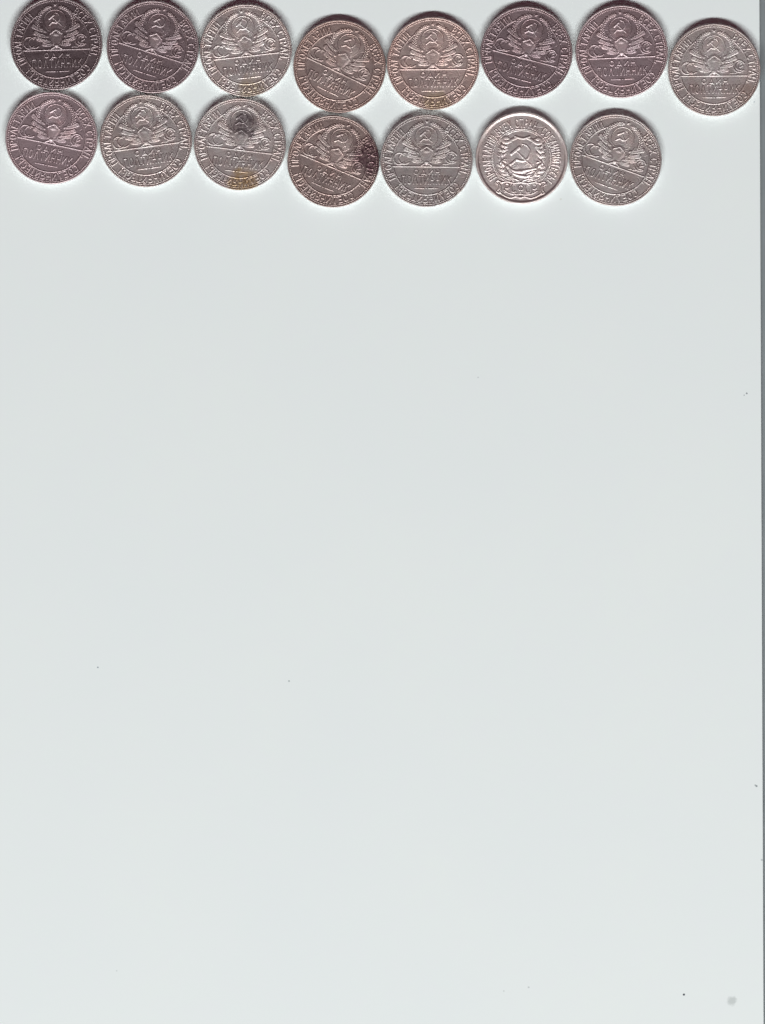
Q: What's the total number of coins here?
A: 15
